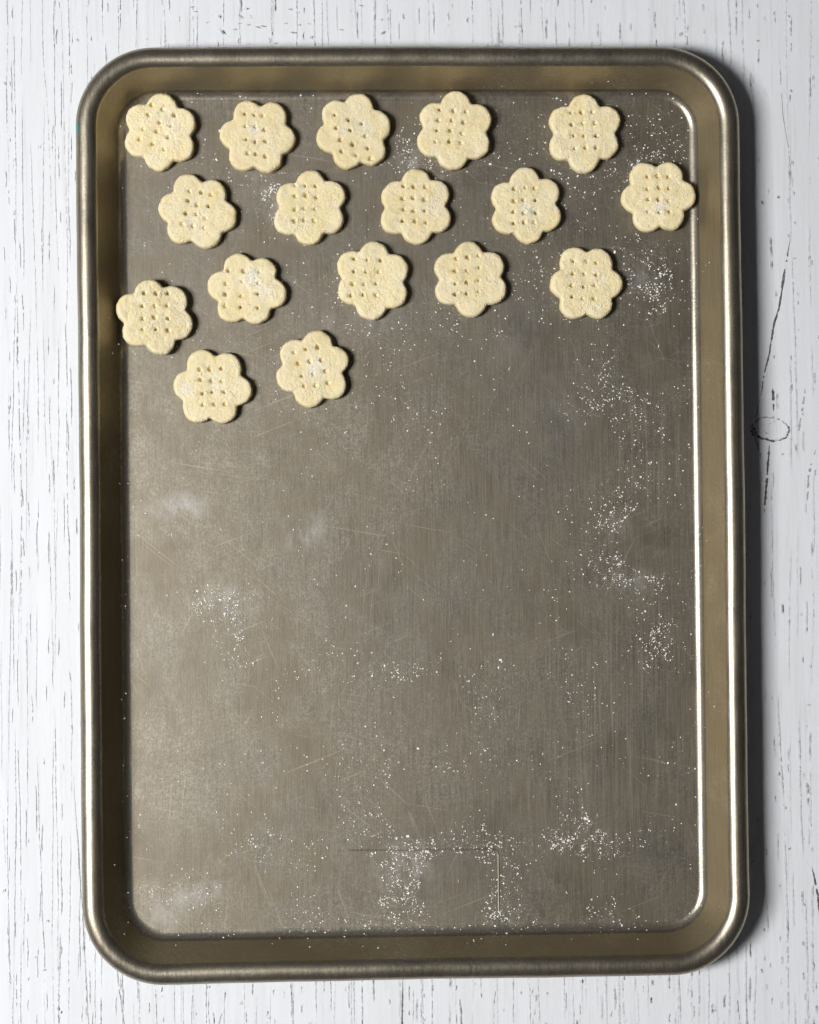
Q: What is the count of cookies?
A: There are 17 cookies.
